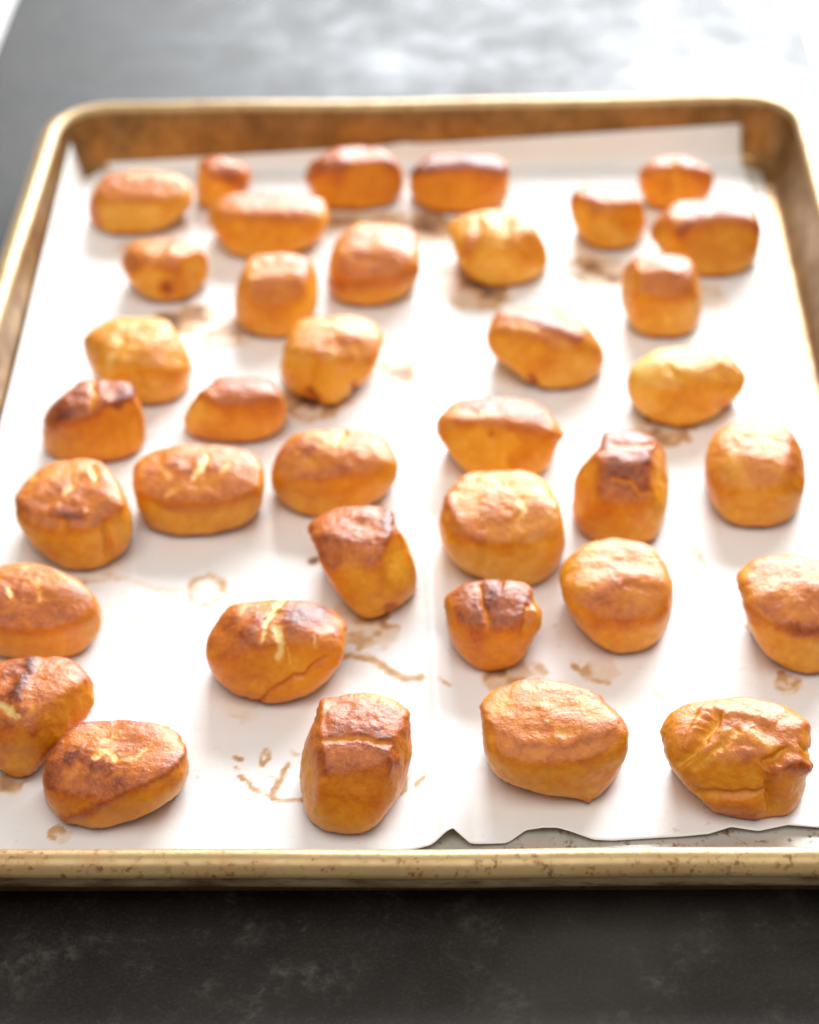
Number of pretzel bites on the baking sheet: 37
